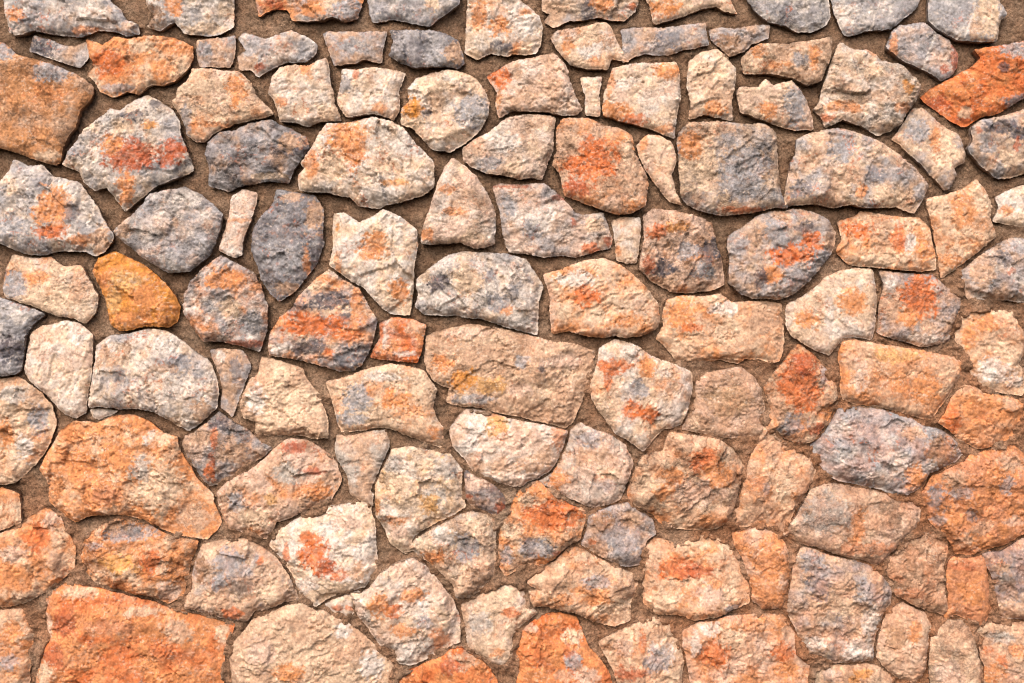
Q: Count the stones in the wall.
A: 124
